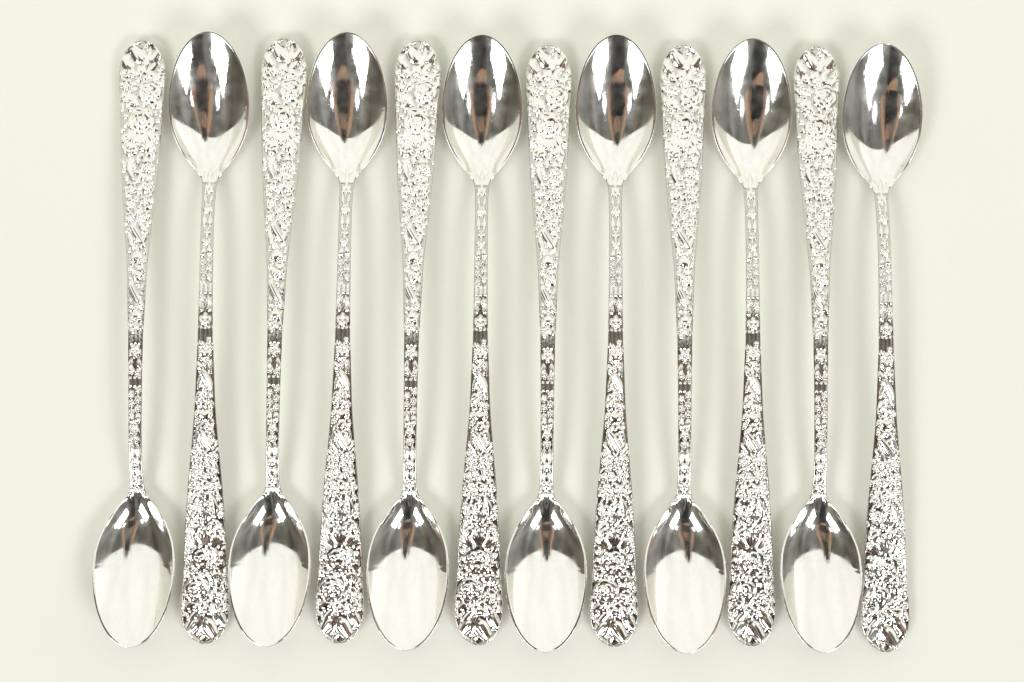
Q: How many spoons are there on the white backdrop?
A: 12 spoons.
